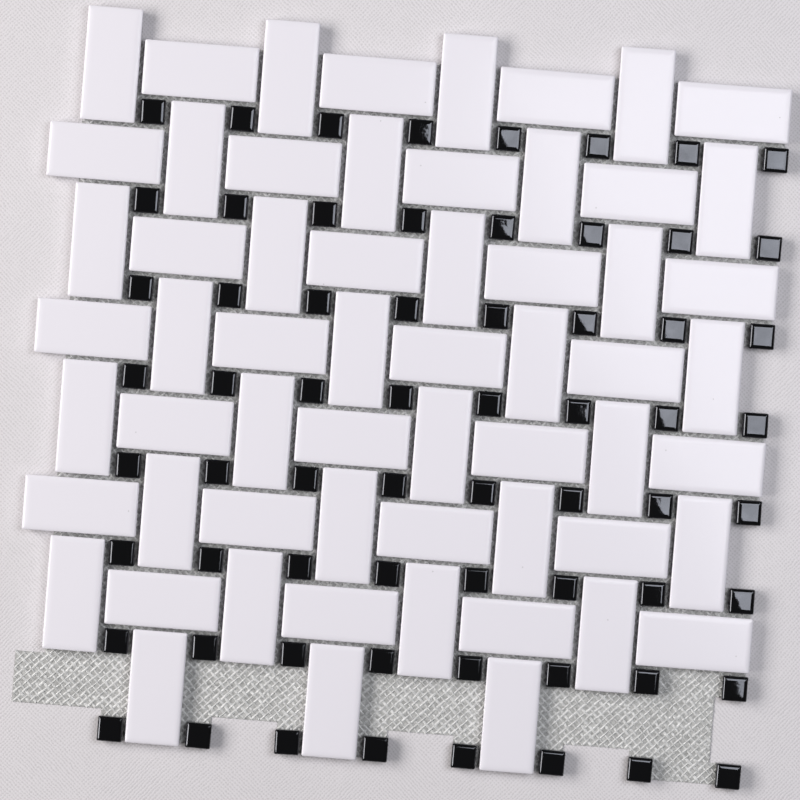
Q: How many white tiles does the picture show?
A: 59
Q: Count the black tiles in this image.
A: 64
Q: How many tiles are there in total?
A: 123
